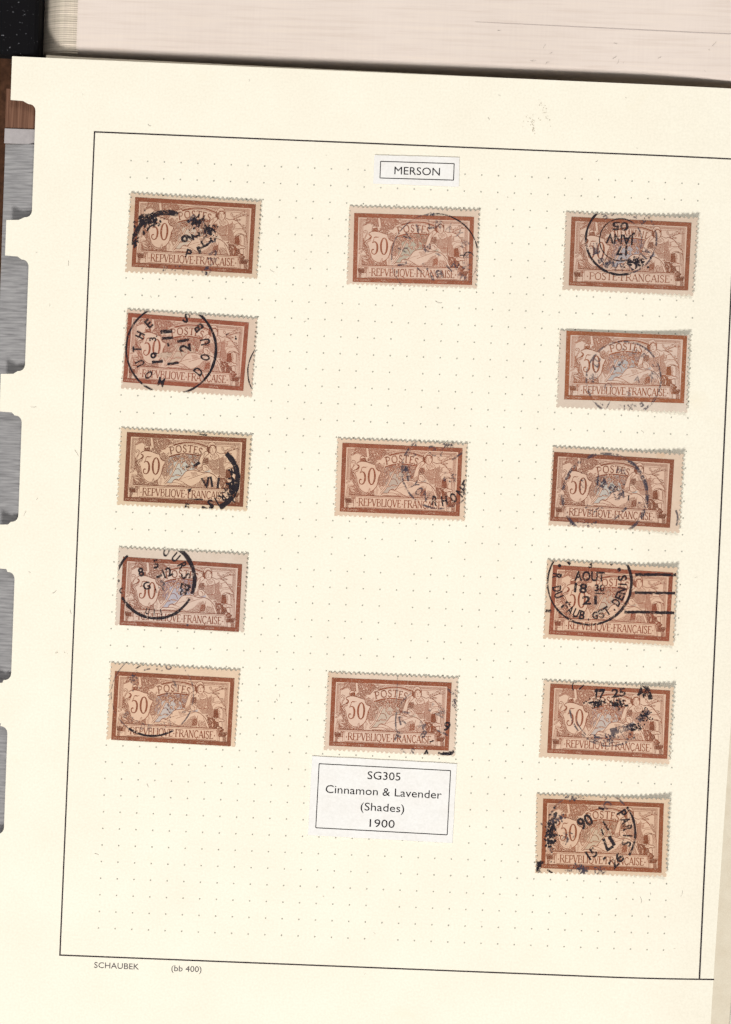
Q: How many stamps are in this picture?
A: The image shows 14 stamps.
